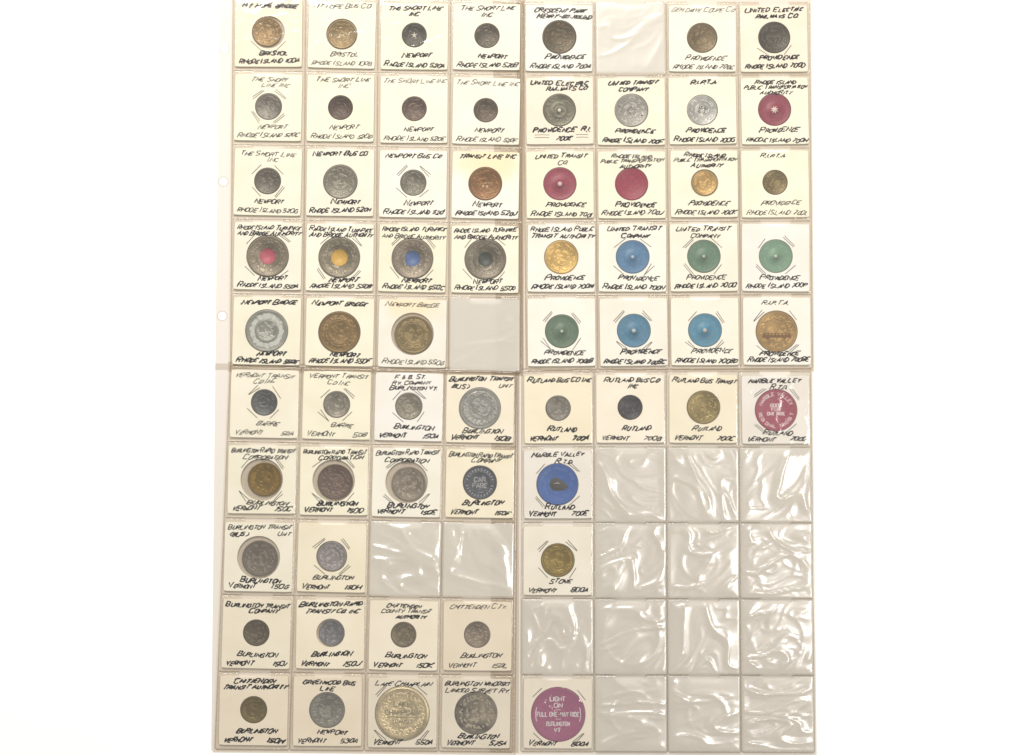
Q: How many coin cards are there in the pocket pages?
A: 63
